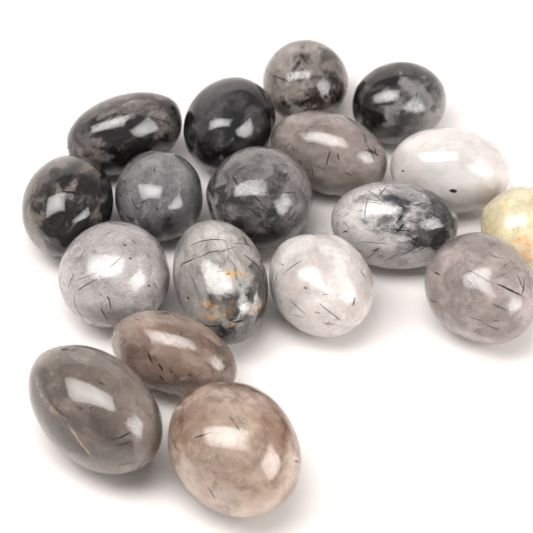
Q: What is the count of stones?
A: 18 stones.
